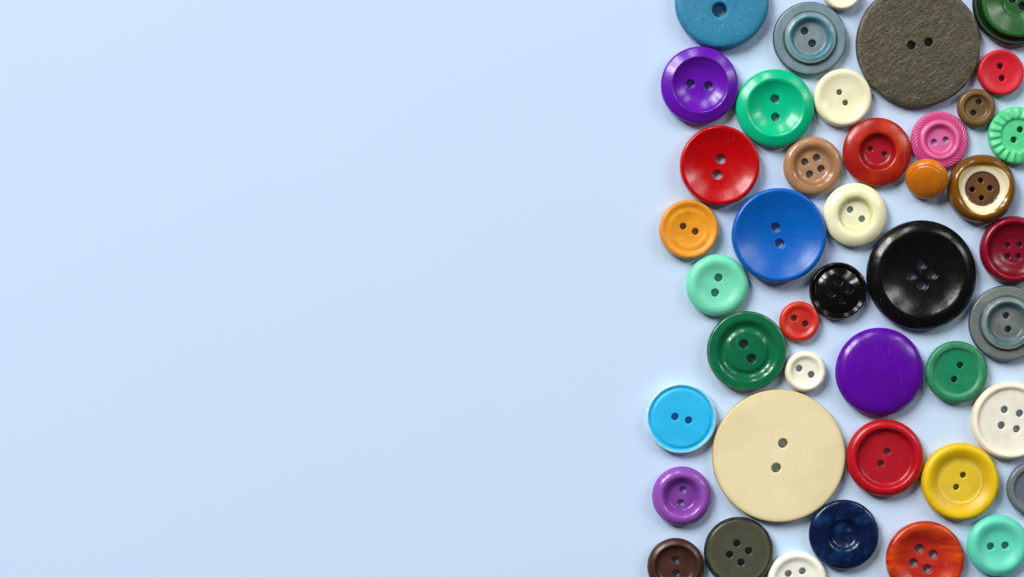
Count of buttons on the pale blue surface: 43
